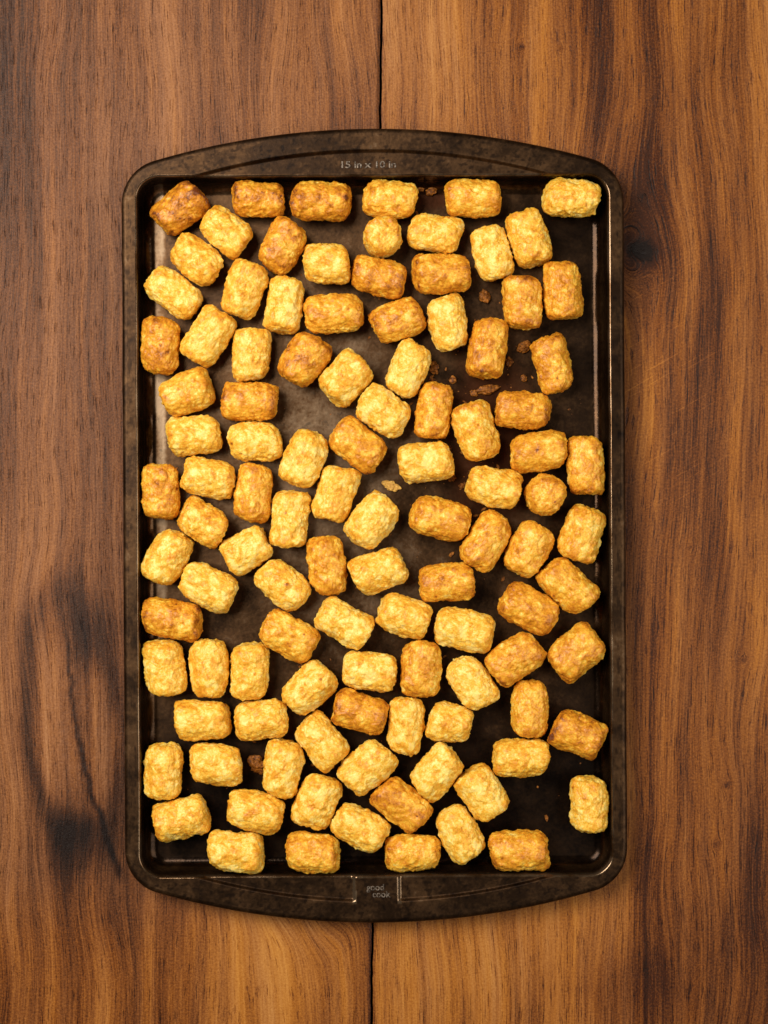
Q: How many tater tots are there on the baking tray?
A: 107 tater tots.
